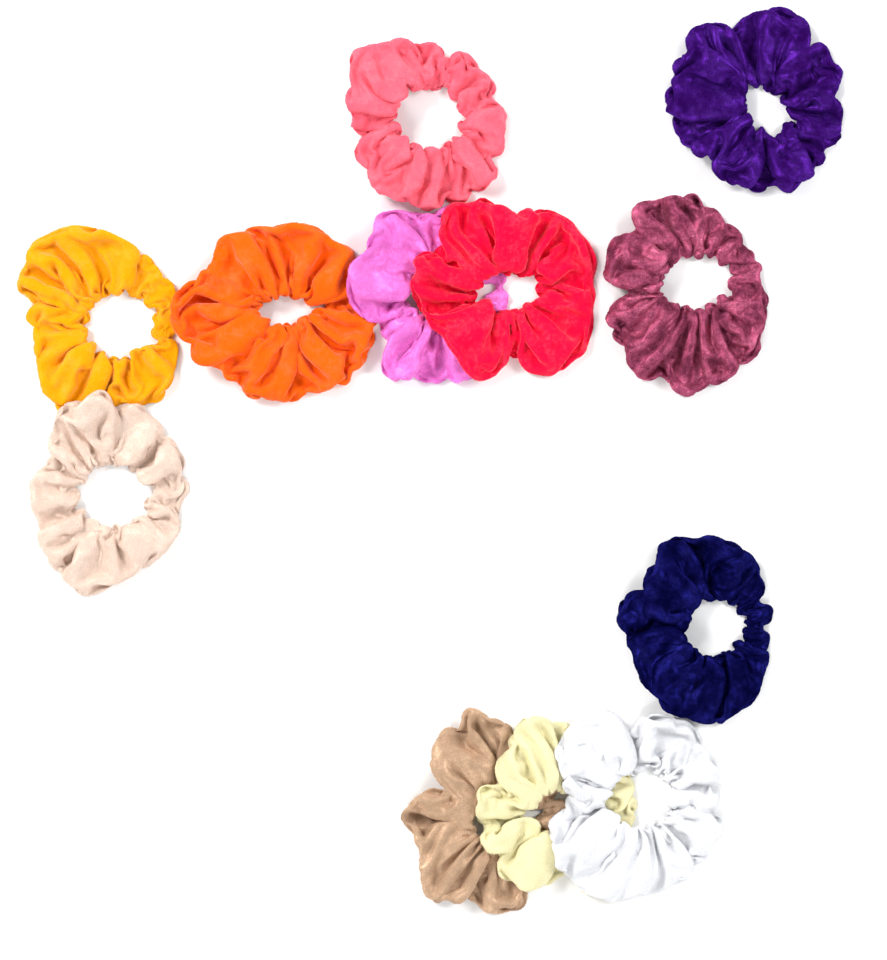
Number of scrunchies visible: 12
